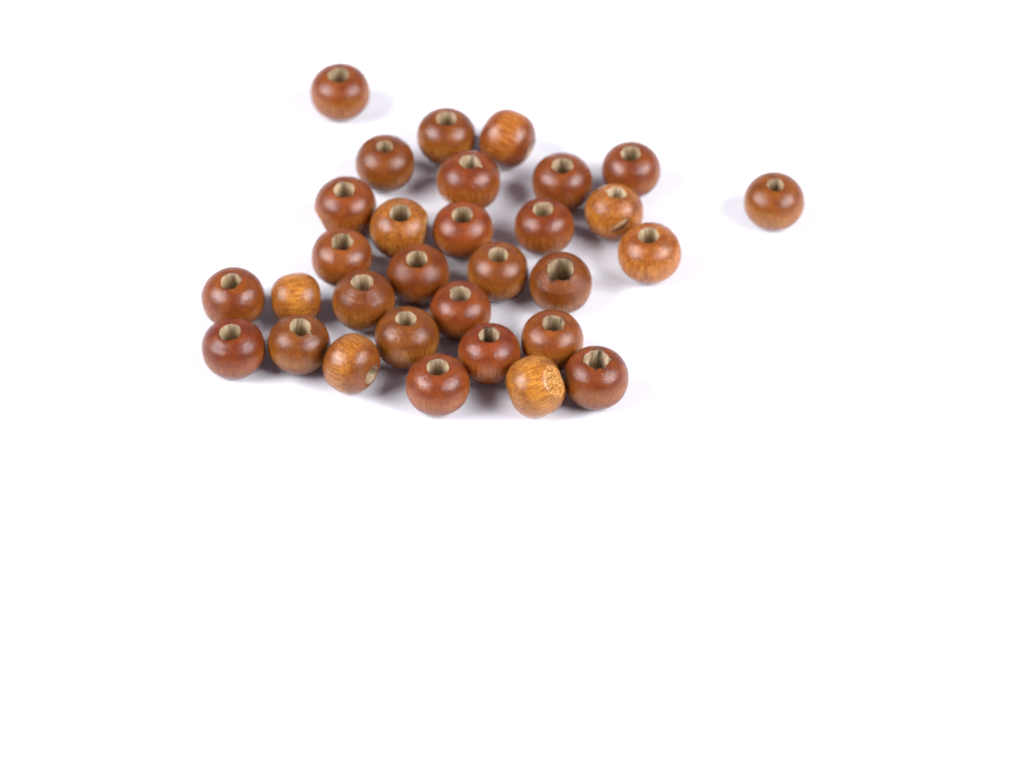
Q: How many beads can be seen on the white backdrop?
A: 31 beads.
